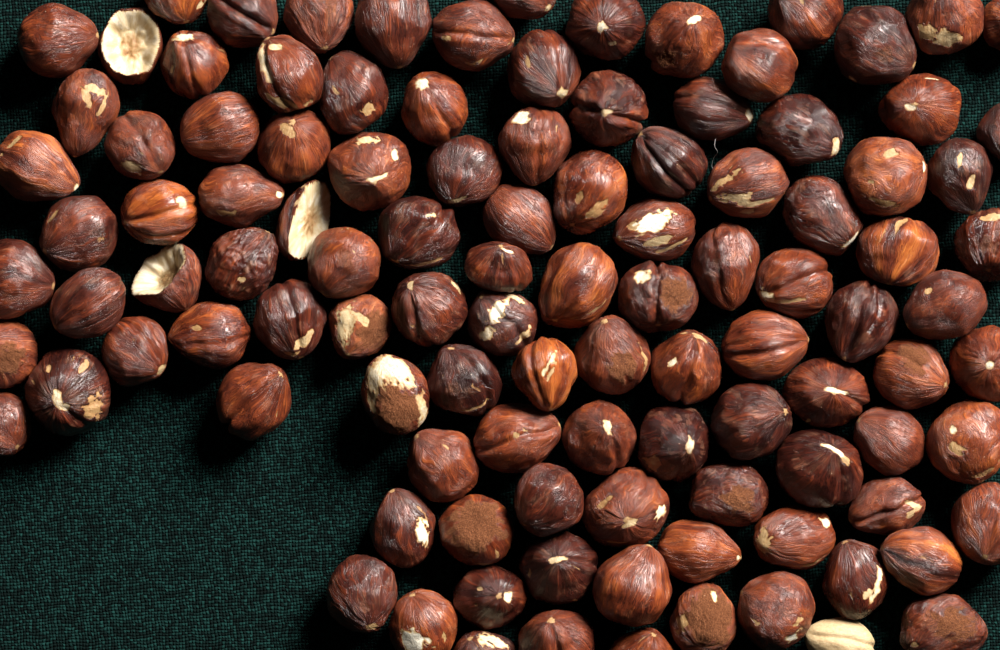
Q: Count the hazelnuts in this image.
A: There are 110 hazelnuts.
